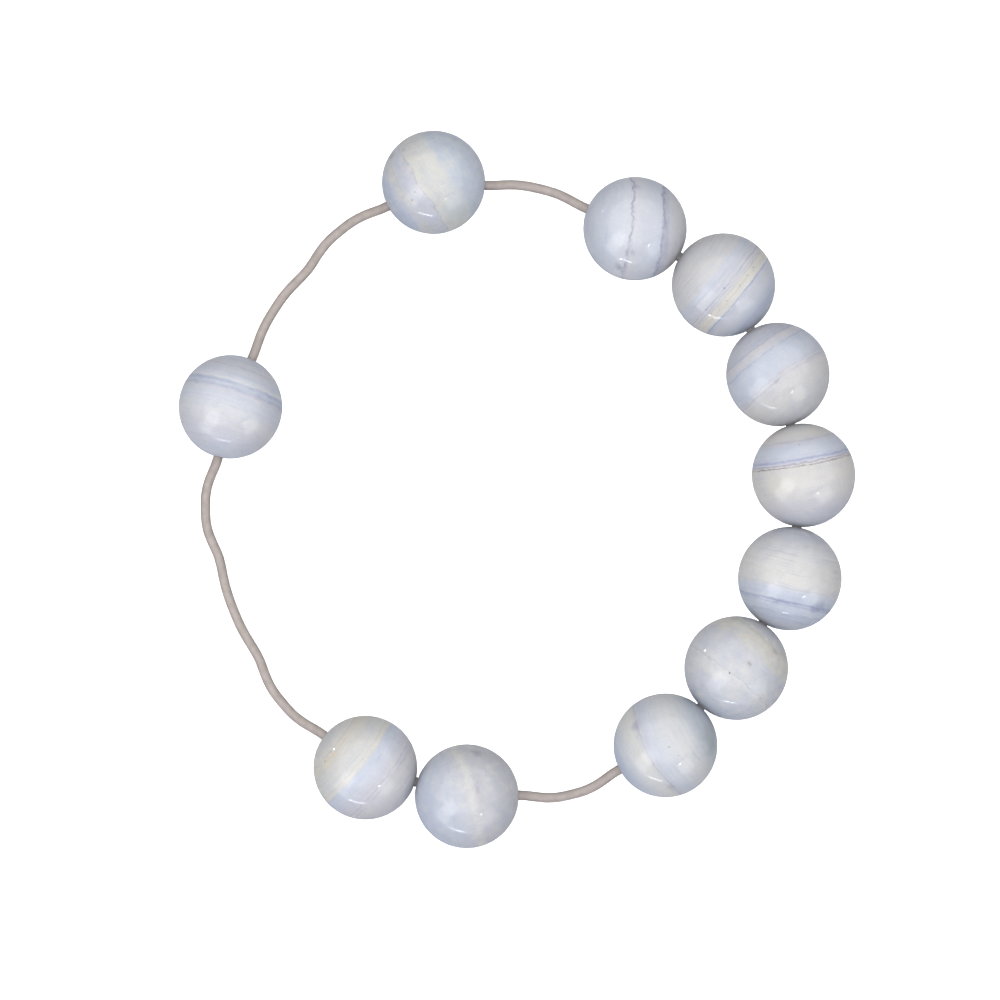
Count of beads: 11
